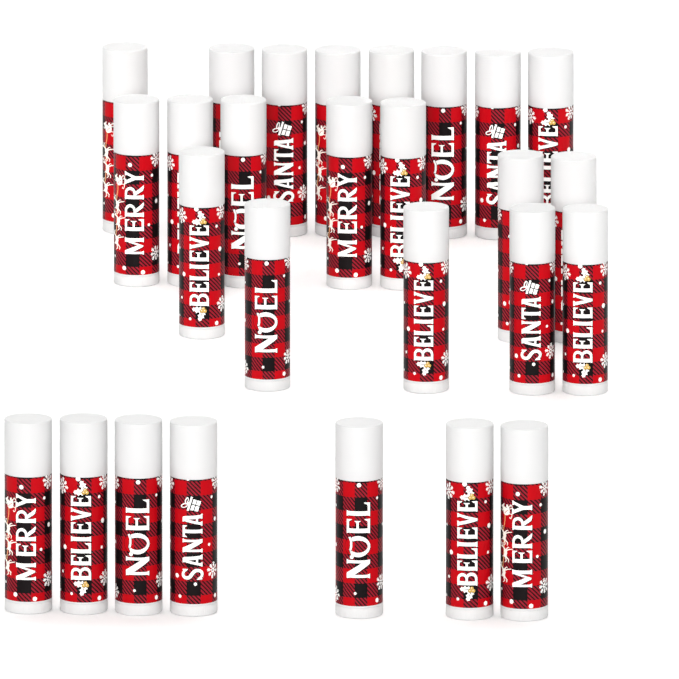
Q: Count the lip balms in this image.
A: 27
